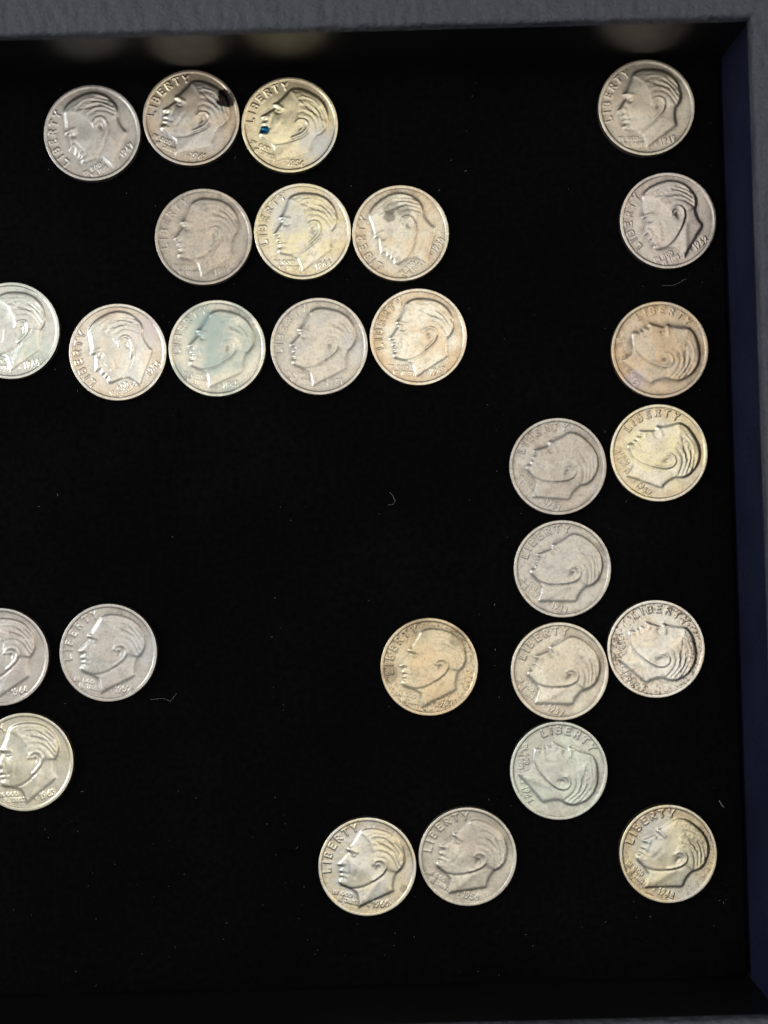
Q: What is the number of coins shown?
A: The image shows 27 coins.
